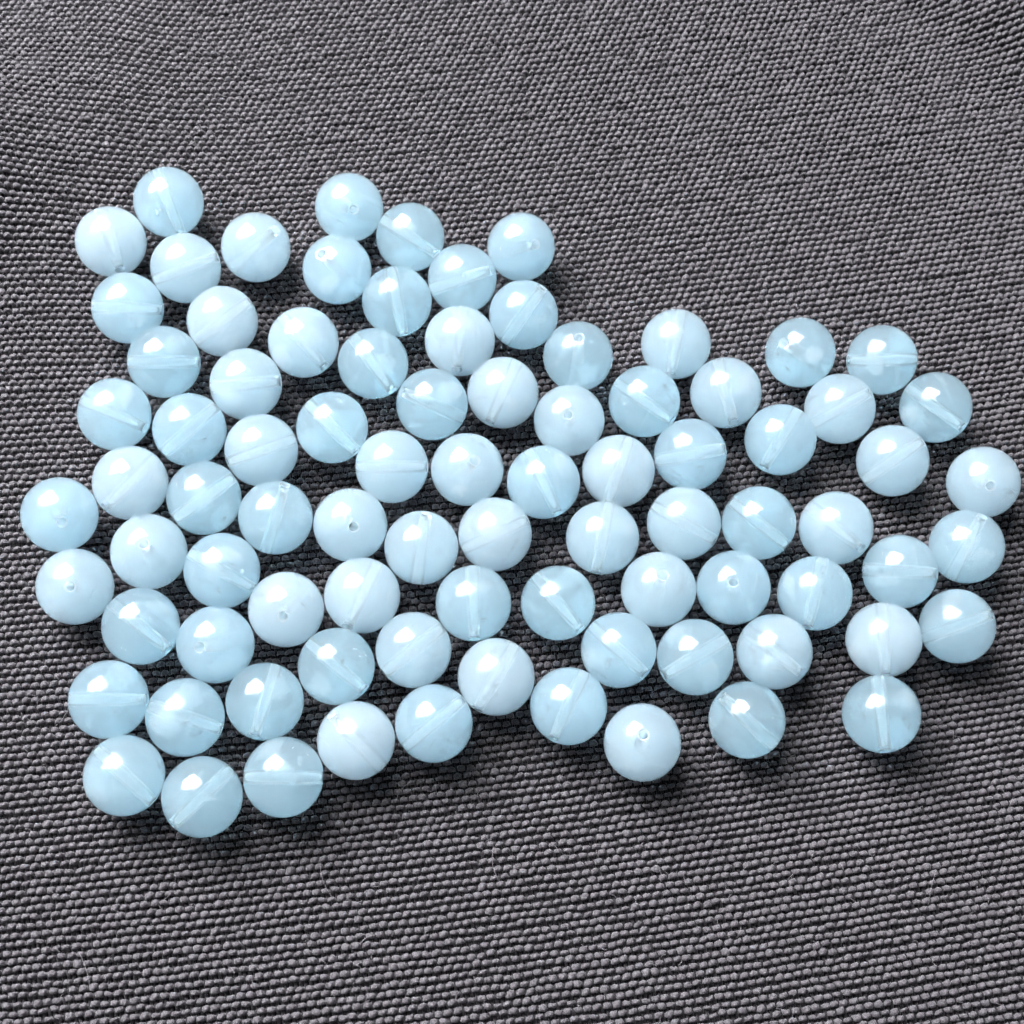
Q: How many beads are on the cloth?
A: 86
